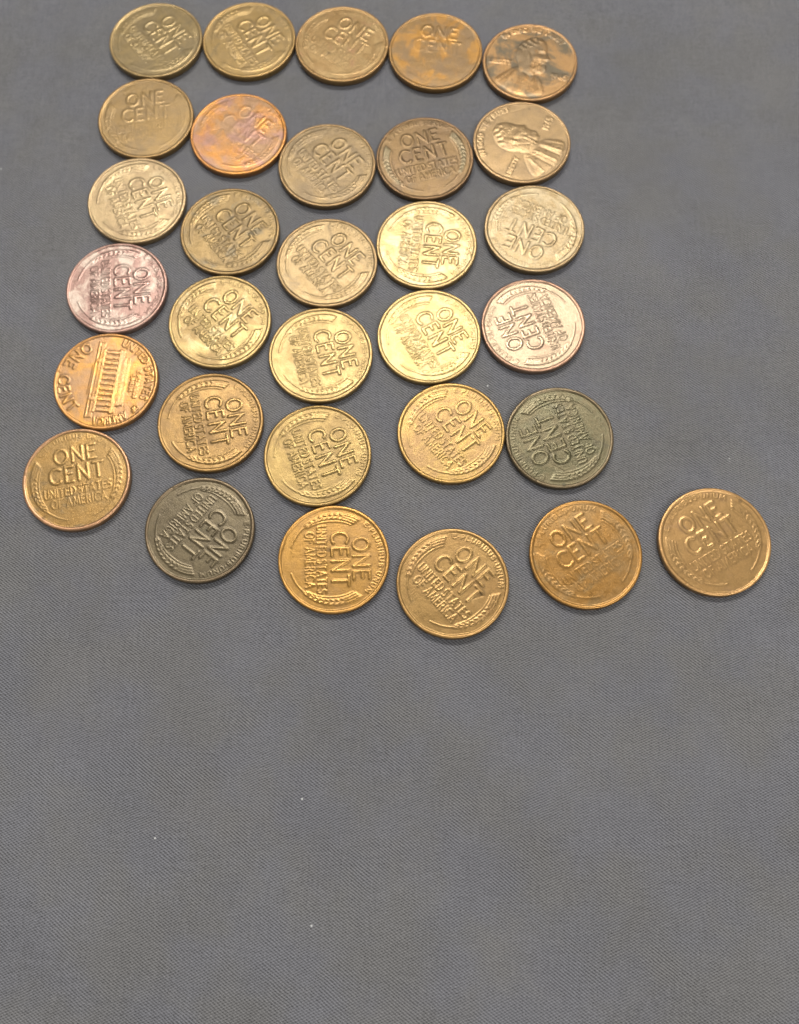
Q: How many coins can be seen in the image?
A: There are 31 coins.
